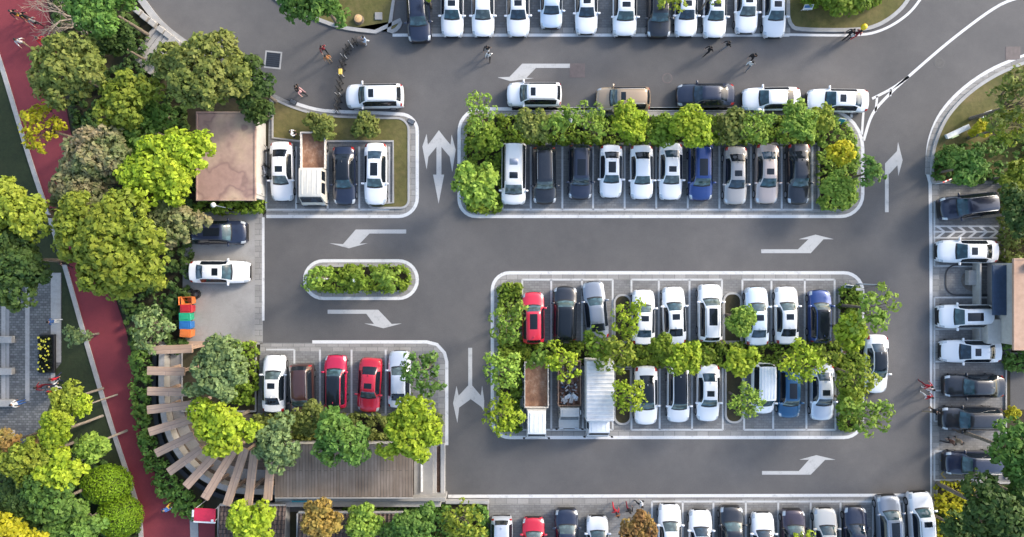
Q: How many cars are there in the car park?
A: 74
